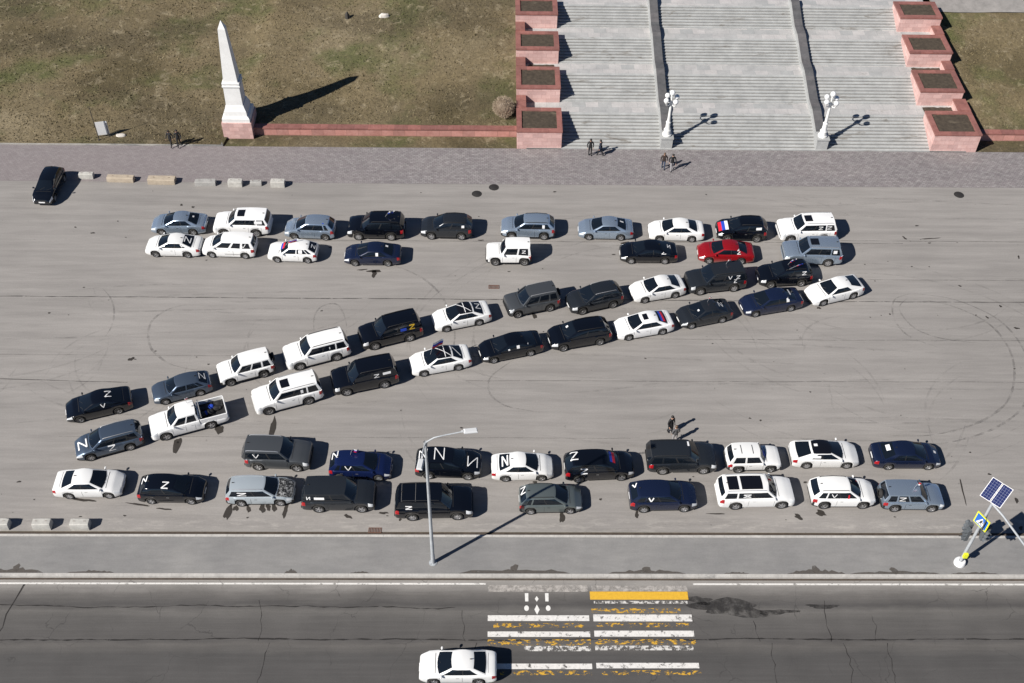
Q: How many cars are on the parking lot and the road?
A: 61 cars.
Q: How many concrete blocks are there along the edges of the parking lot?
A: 10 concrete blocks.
